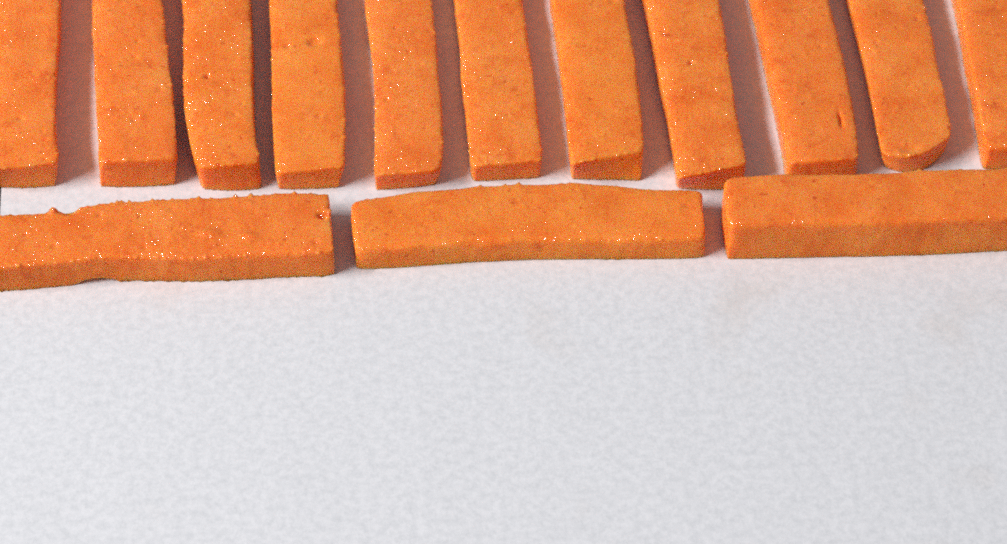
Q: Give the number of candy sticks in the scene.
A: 14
